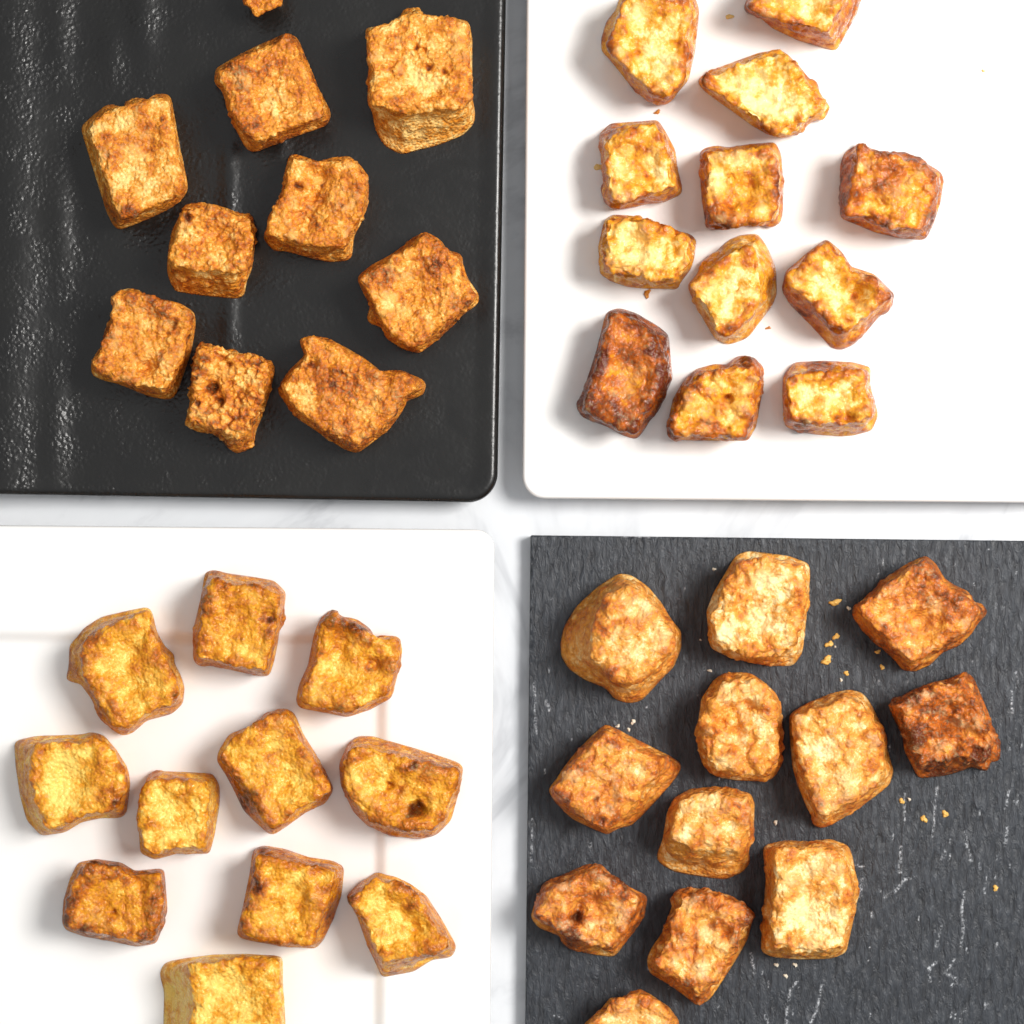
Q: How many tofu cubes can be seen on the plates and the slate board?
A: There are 45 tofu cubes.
